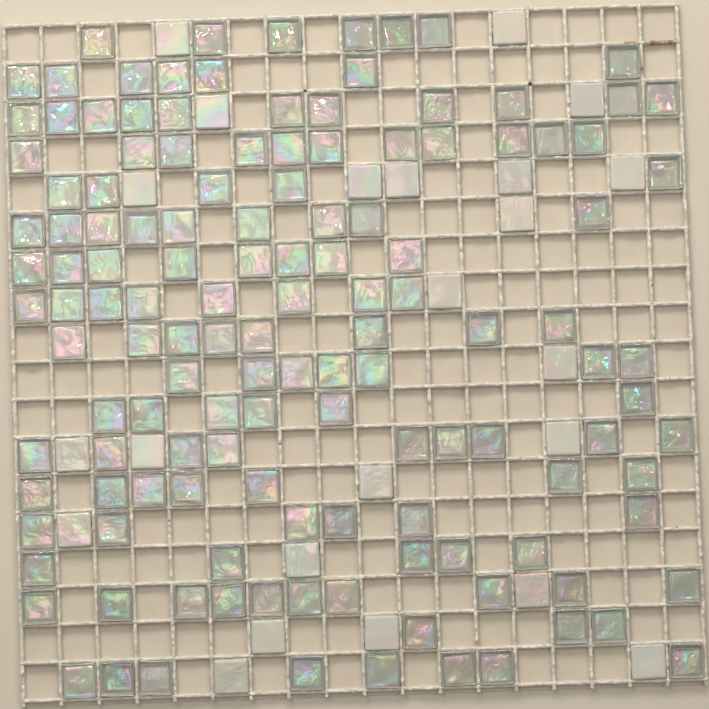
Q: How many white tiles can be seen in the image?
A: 23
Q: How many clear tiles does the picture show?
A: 134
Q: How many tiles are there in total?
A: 157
